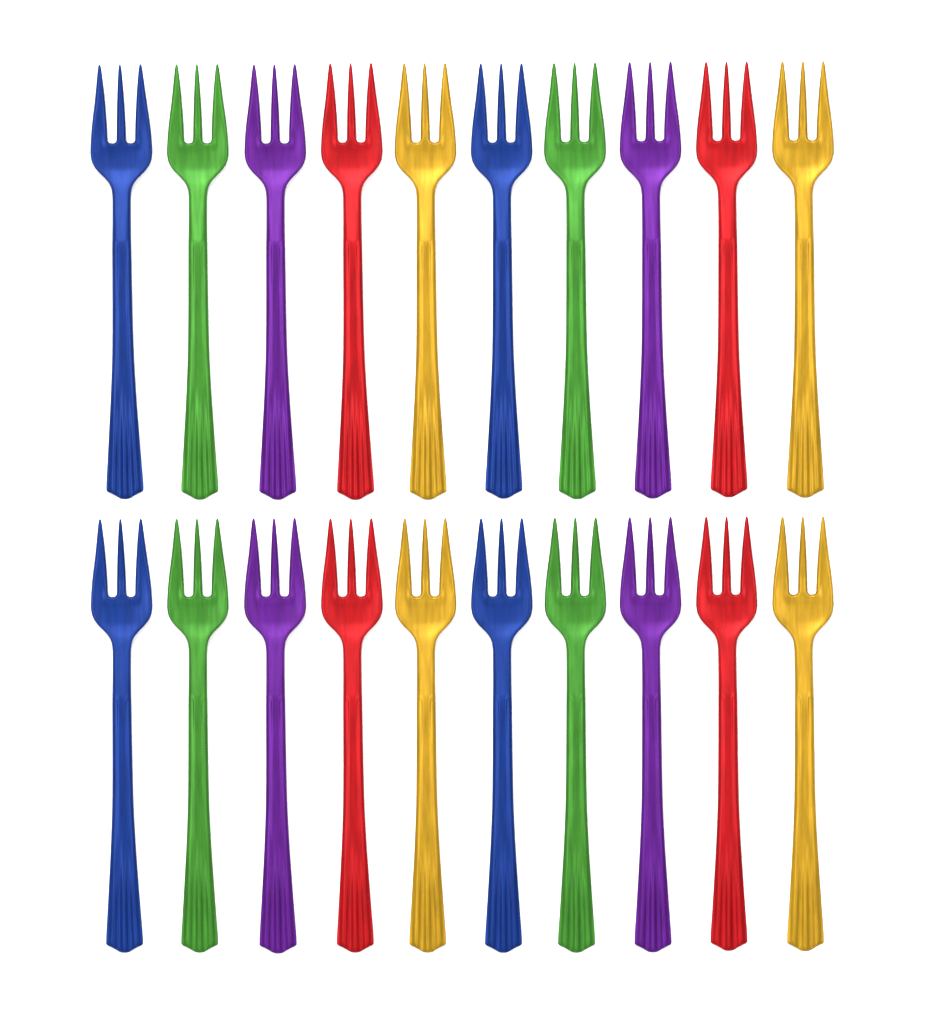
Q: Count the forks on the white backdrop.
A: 20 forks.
